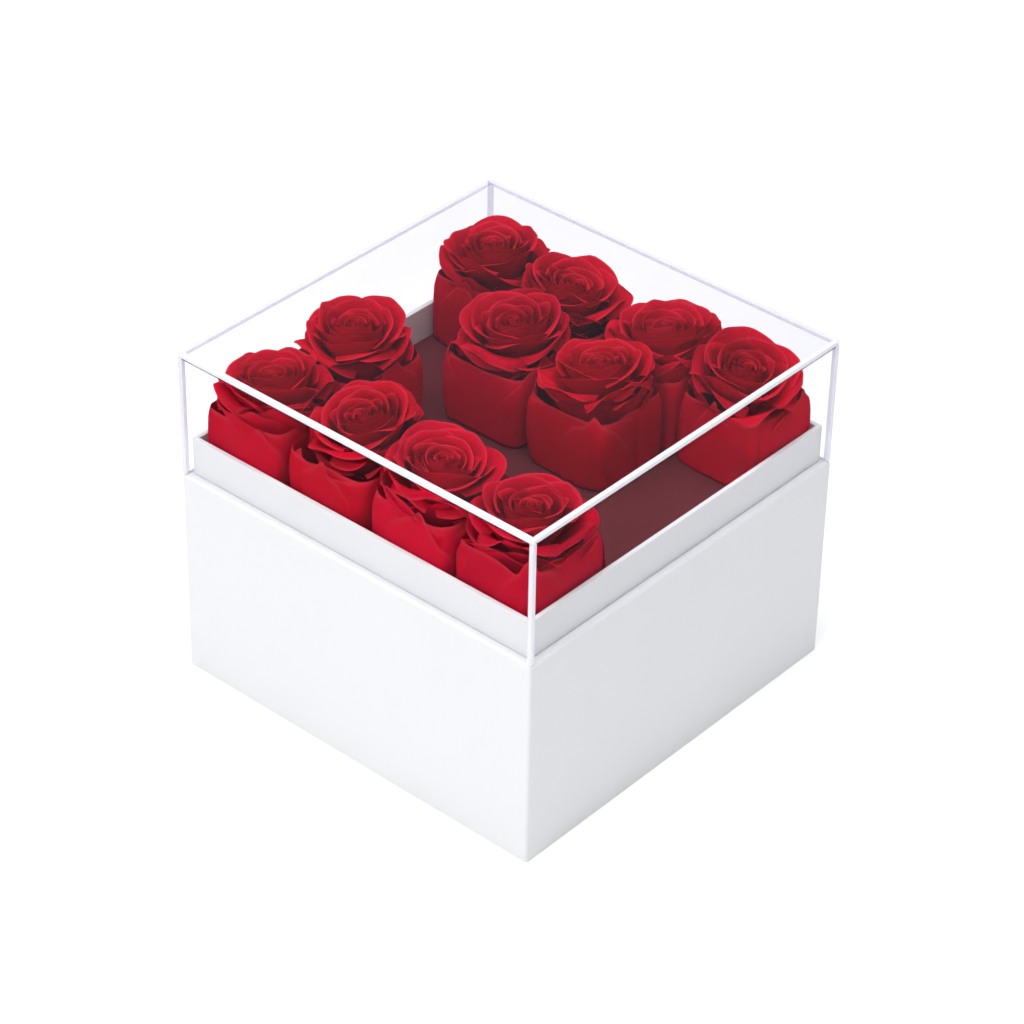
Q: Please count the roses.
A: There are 11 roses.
